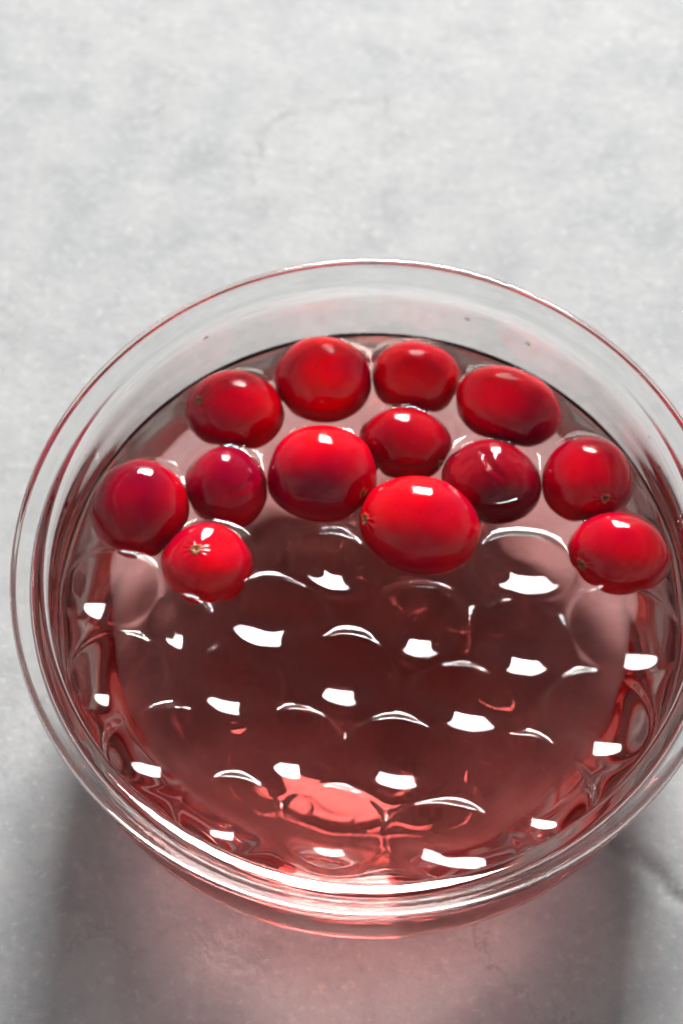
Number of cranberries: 13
